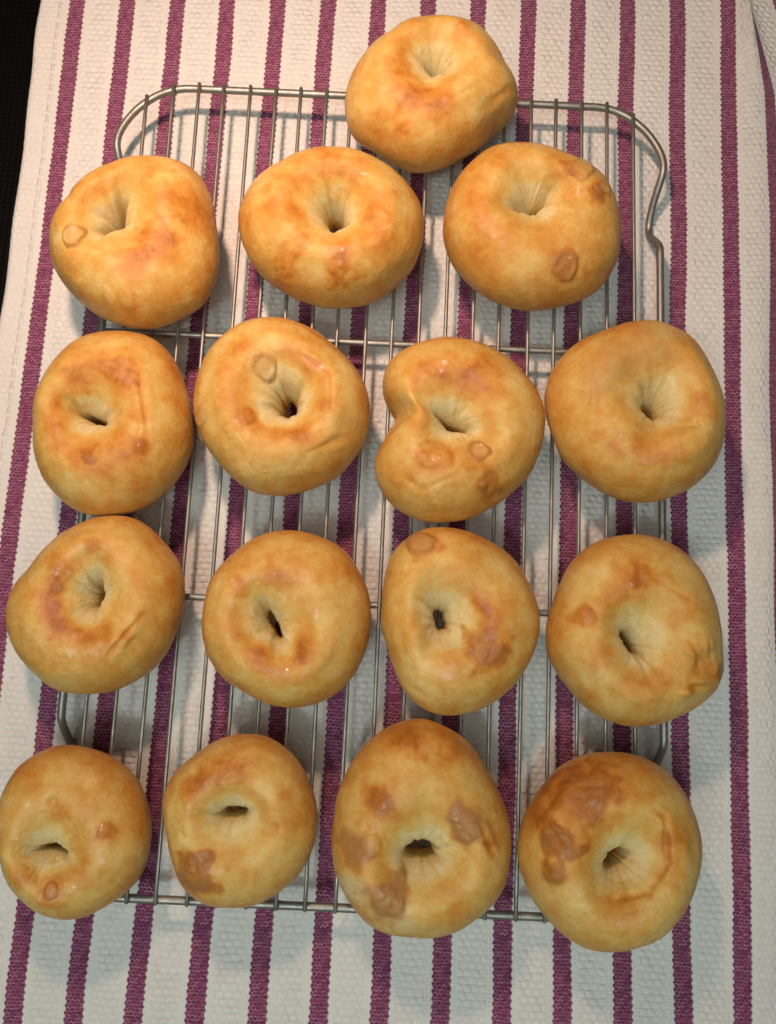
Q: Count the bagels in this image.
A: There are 16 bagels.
